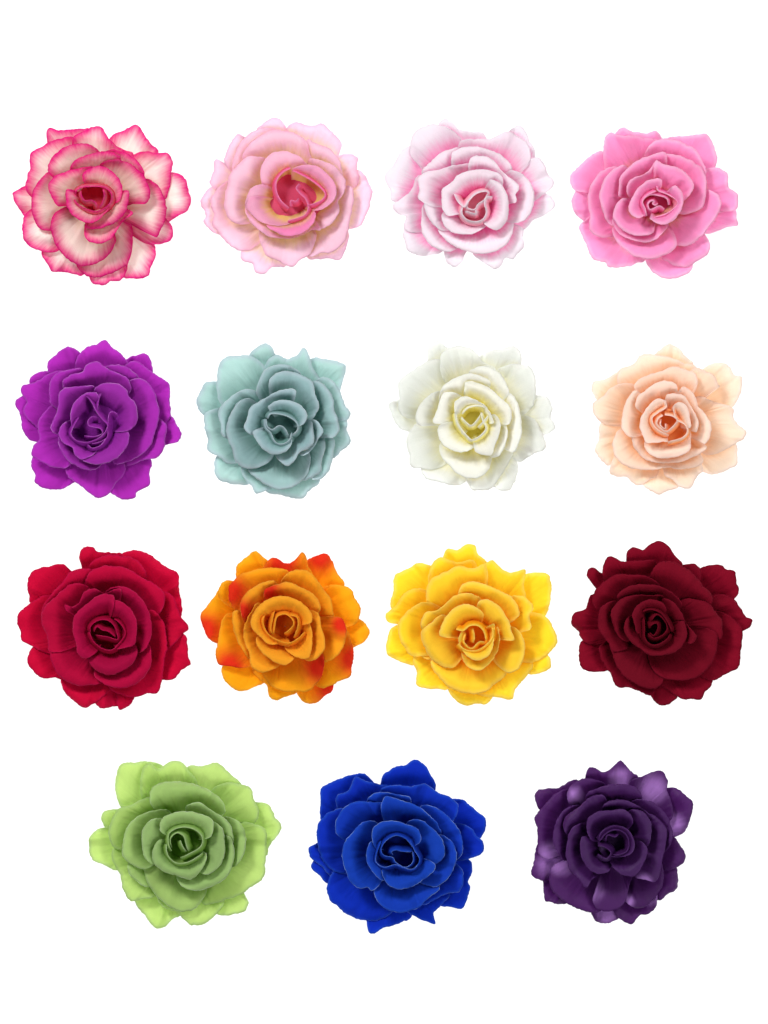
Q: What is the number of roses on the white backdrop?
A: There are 15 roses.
